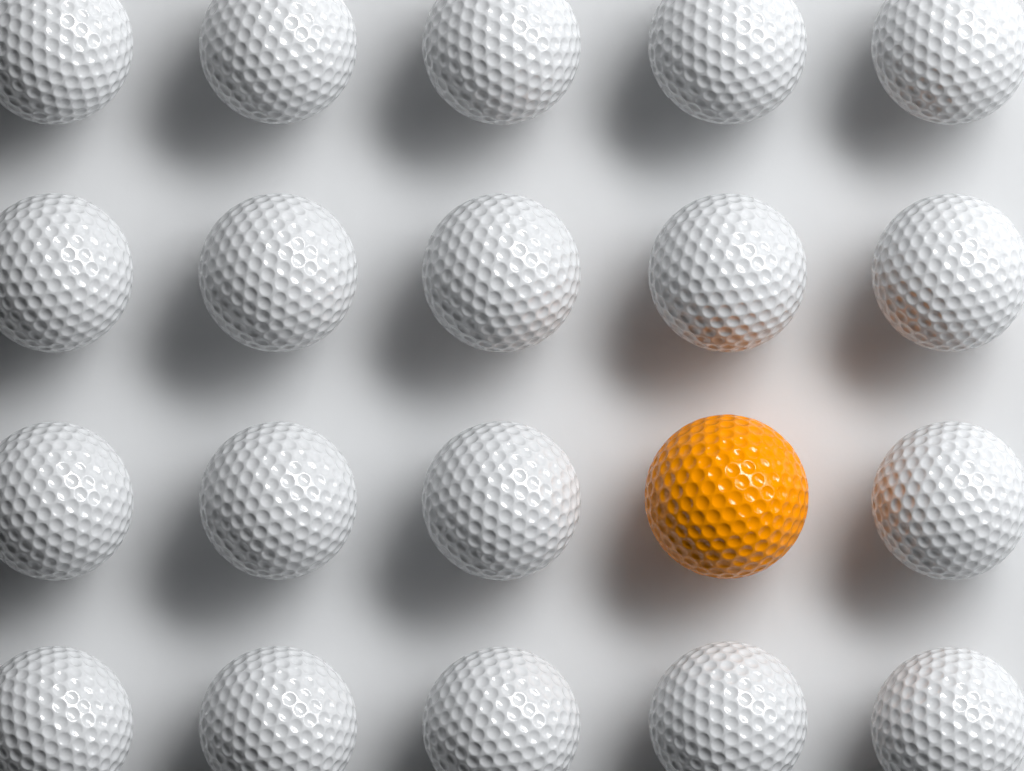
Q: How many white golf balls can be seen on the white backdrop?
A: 19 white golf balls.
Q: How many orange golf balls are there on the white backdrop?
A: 1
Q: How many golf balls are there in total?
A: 20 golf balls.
